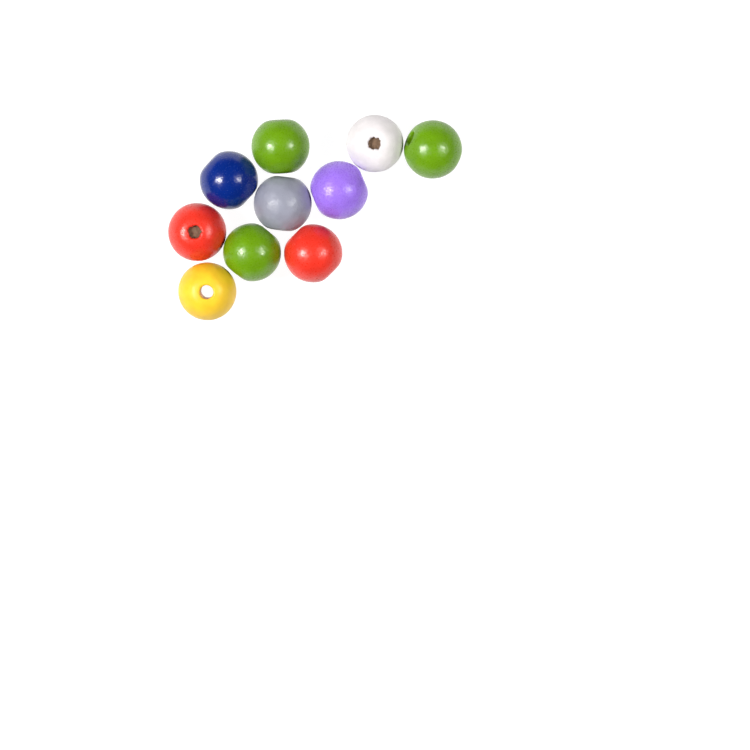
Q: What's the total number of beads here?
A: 10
